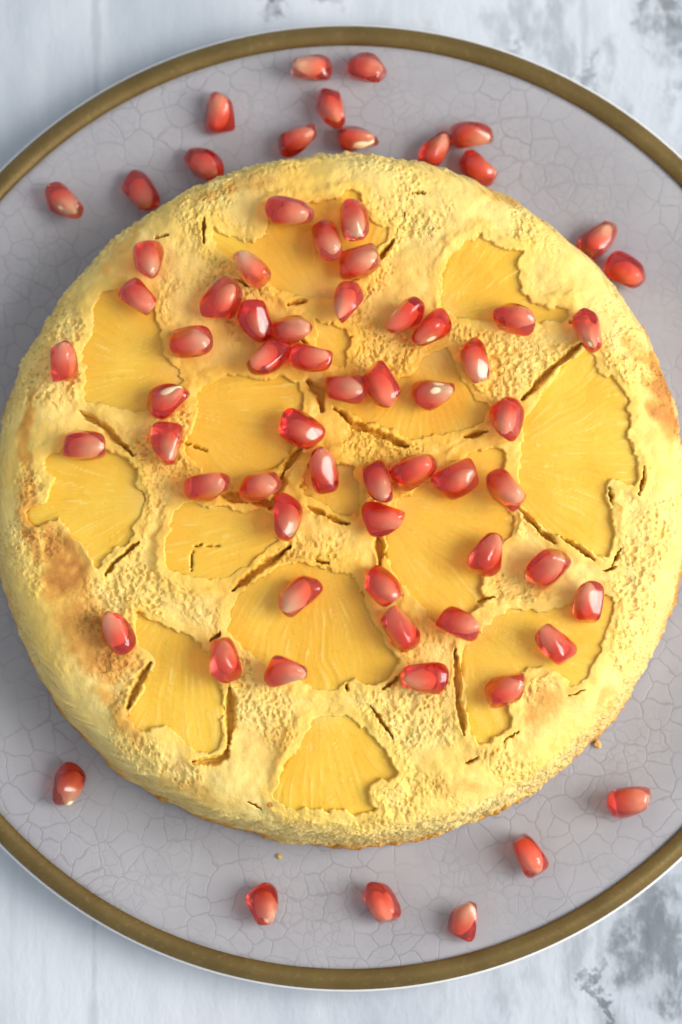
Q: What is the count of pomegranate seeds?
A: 70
